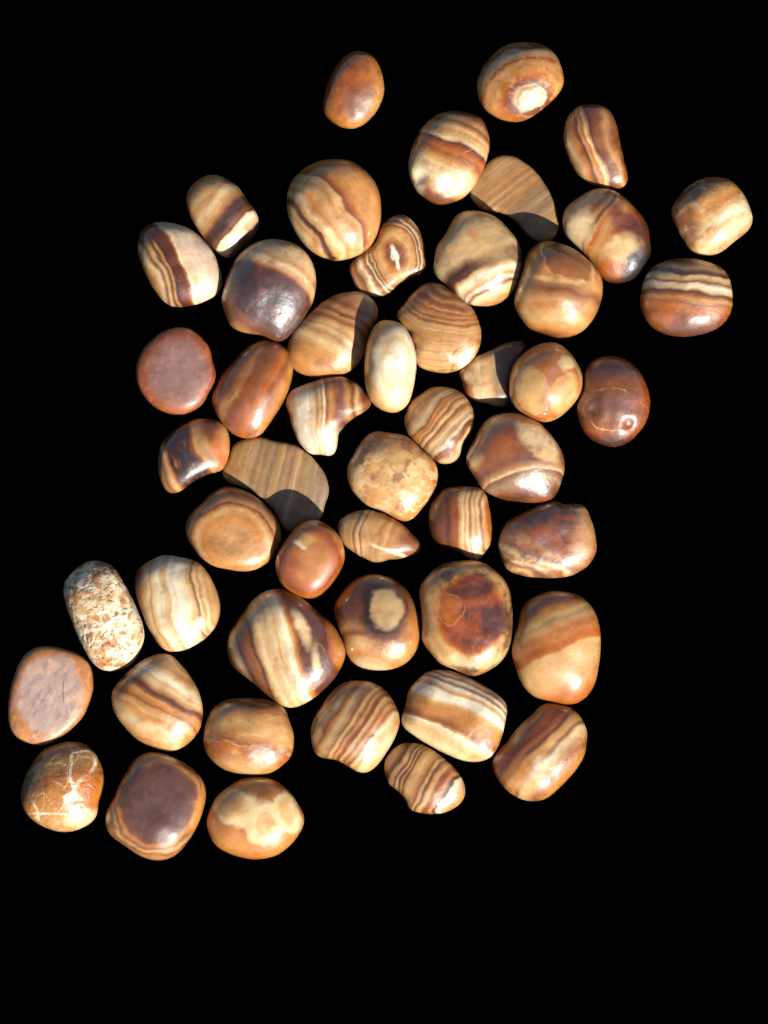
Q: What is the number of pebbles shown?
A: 50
